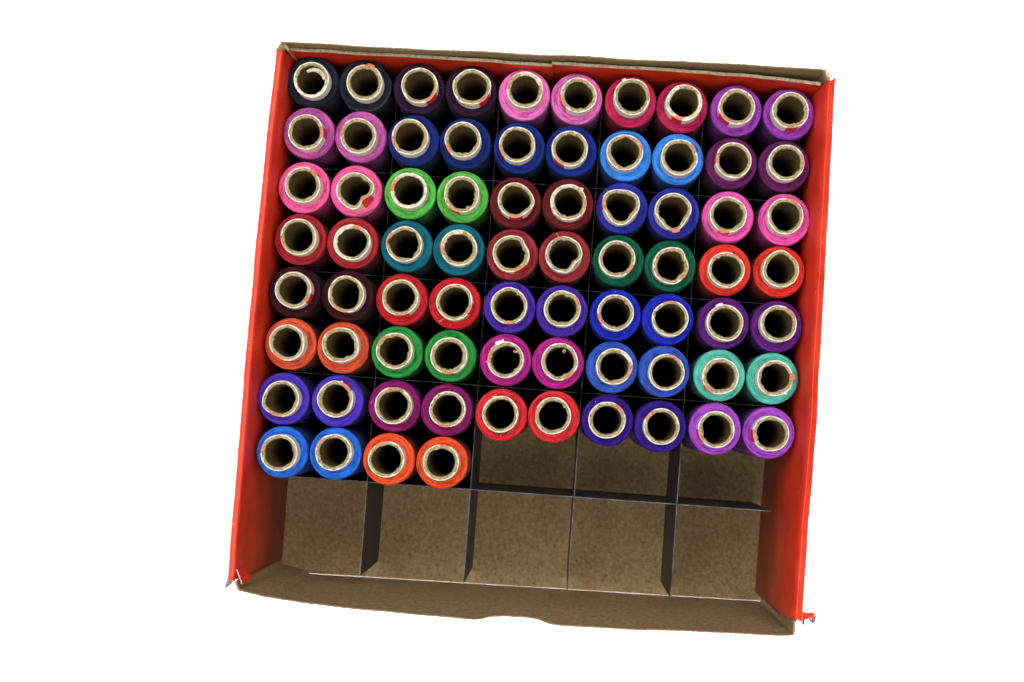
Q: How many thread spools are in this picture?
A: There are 74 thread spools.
